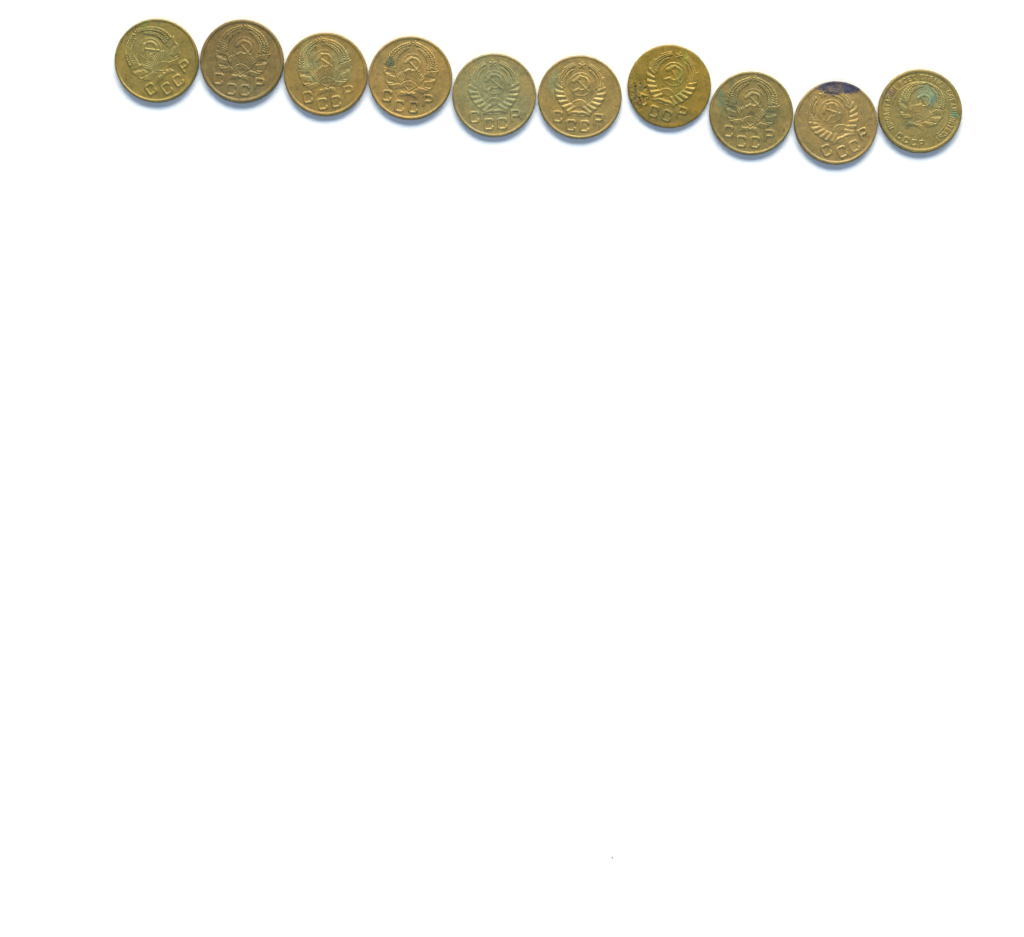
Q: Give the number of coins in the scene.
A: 10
